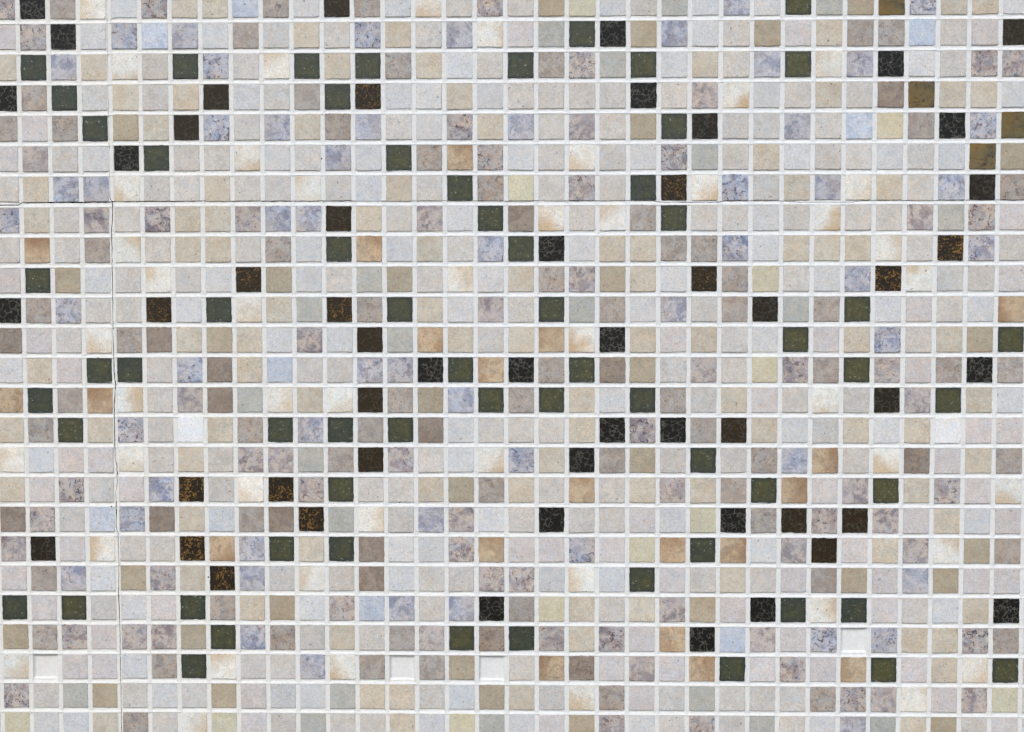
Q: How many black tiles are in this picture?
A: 53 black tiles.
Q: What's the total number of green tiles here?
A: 62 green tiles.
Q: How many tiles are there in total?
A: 115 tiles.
